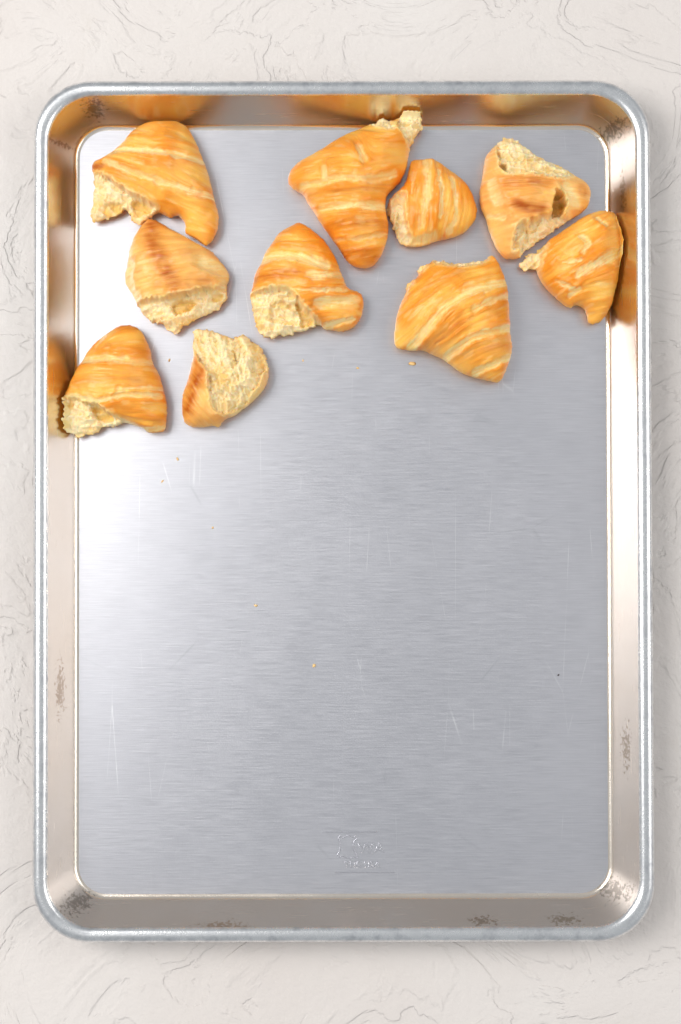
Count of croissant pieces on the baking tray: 10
